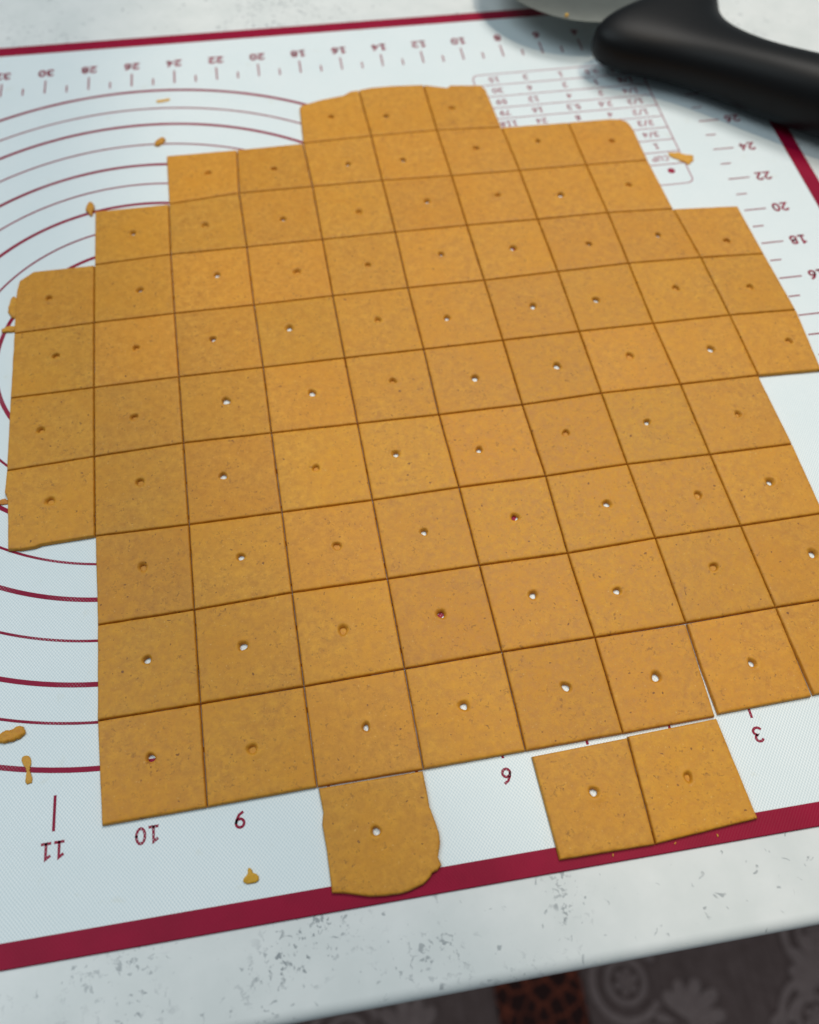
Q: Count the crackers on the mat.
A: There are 84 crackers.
